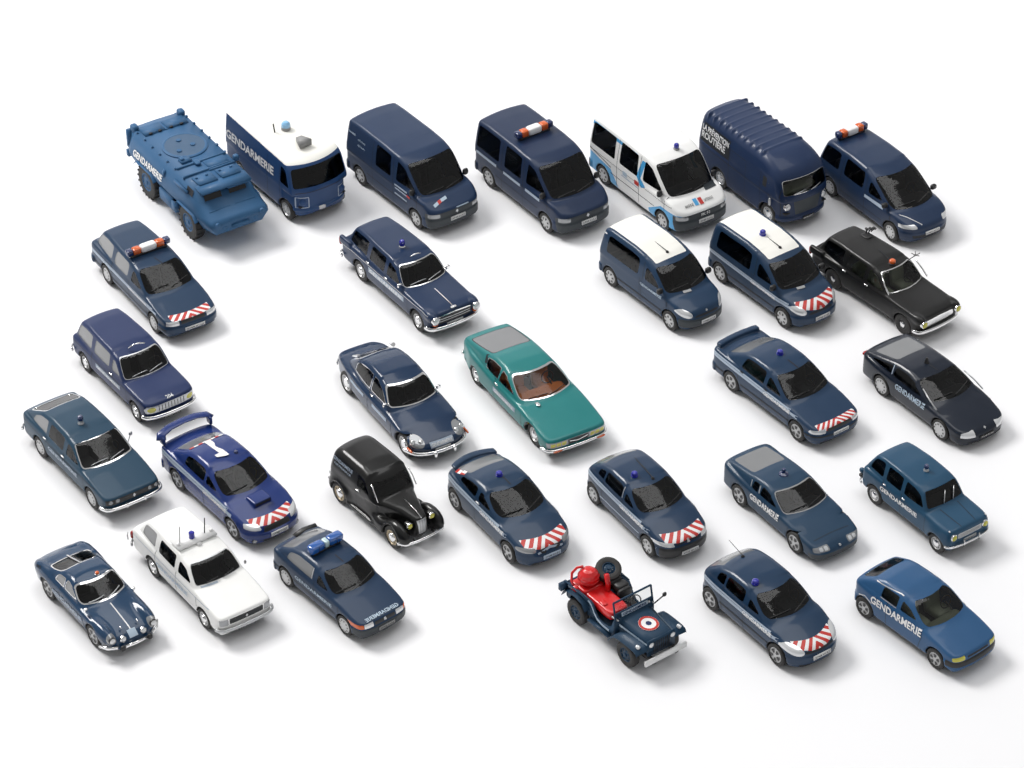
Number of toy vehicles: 30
